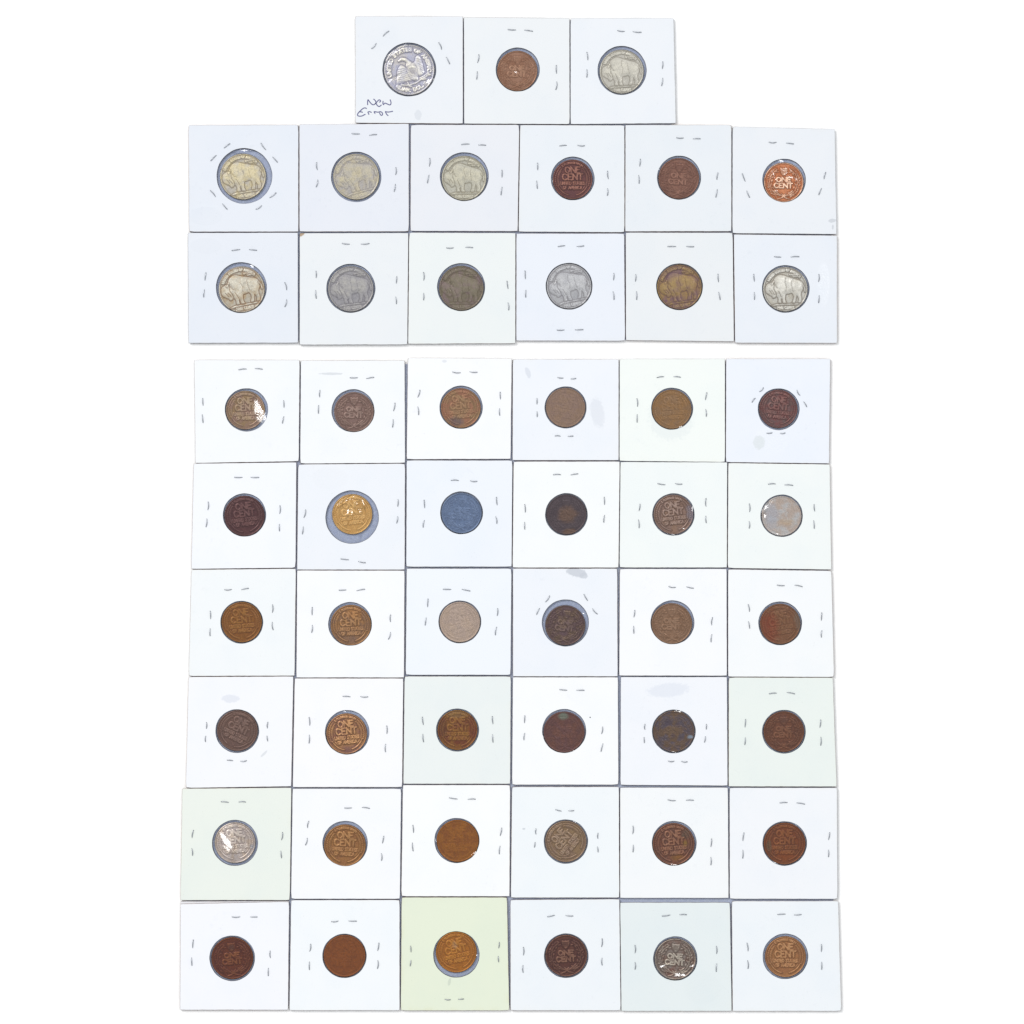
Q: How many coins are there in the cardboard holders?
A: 51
